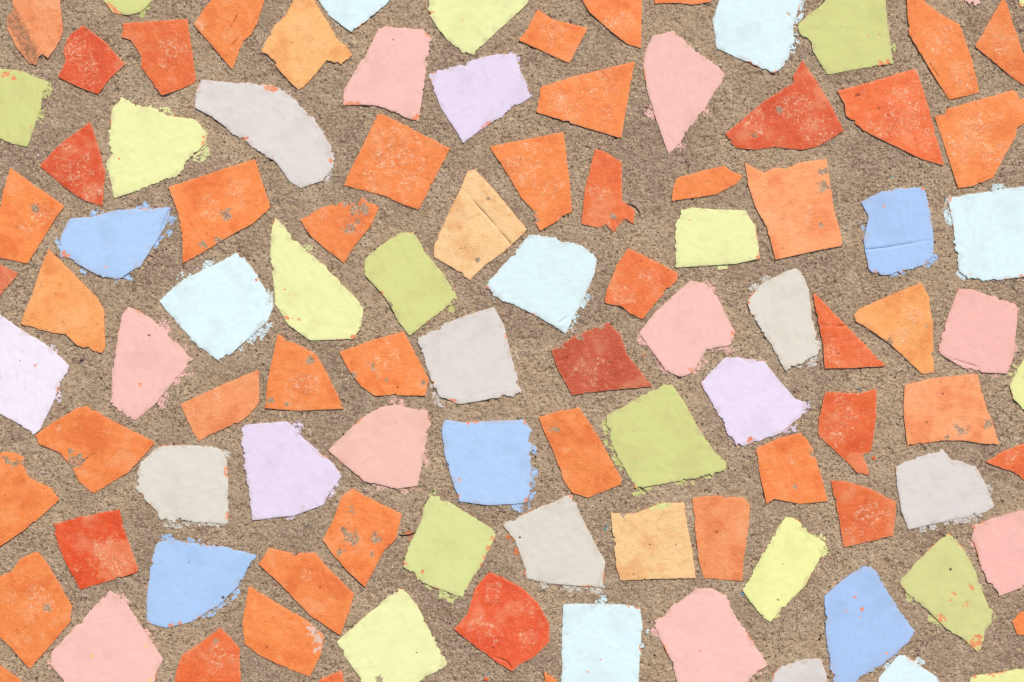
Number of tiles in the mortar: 103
